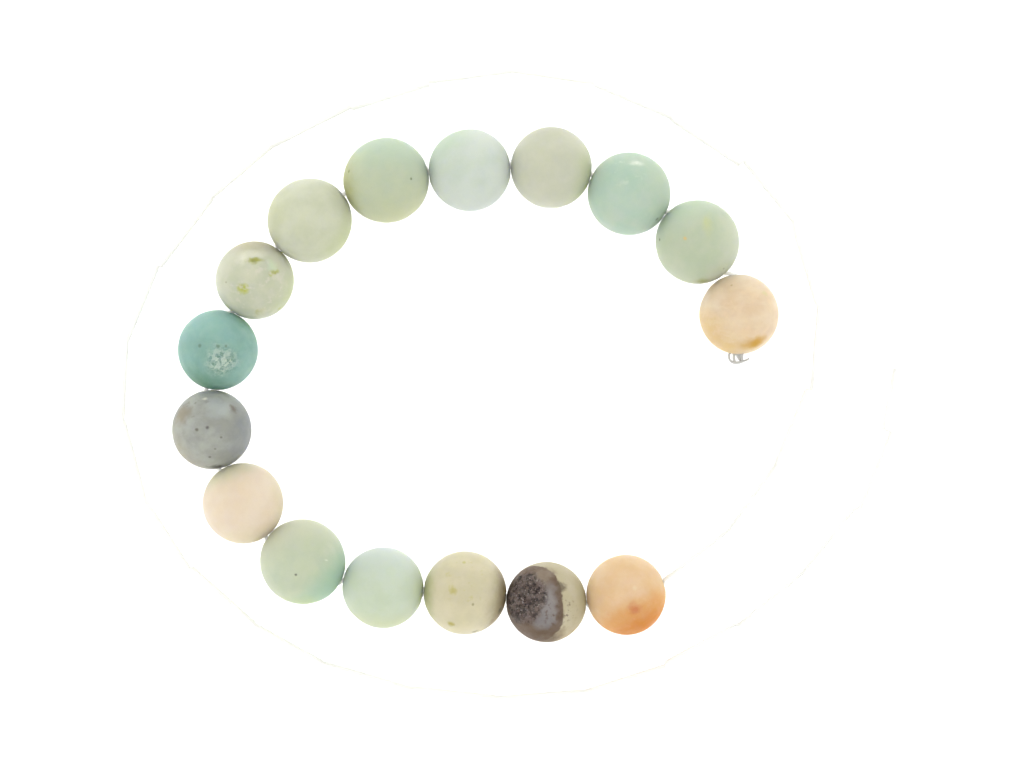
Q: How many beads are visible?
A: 16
